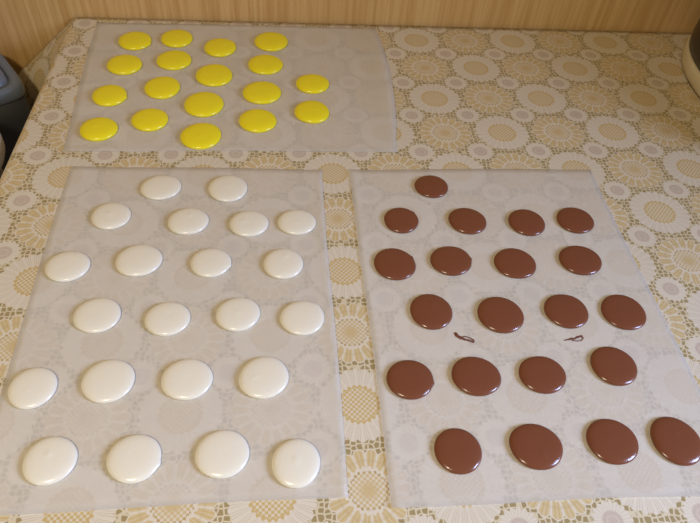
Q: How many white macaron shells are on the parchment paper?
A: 22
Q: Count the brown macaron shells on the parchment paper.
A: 21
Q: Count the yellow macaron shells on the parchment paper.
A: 18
